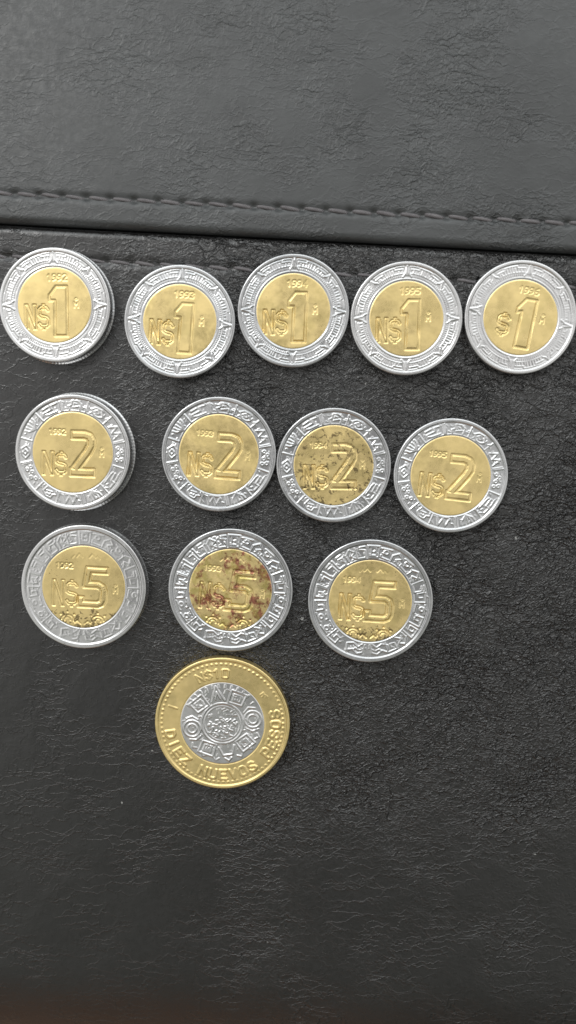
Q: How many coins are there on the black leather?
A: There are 13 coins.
